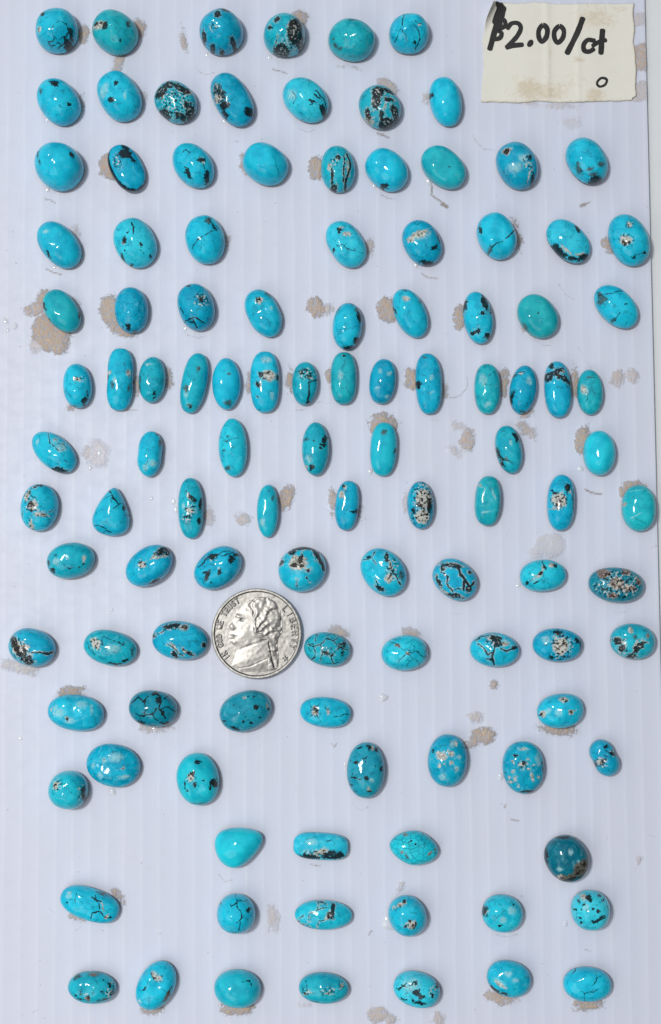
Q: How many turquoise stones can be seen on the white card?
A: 114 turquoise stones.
